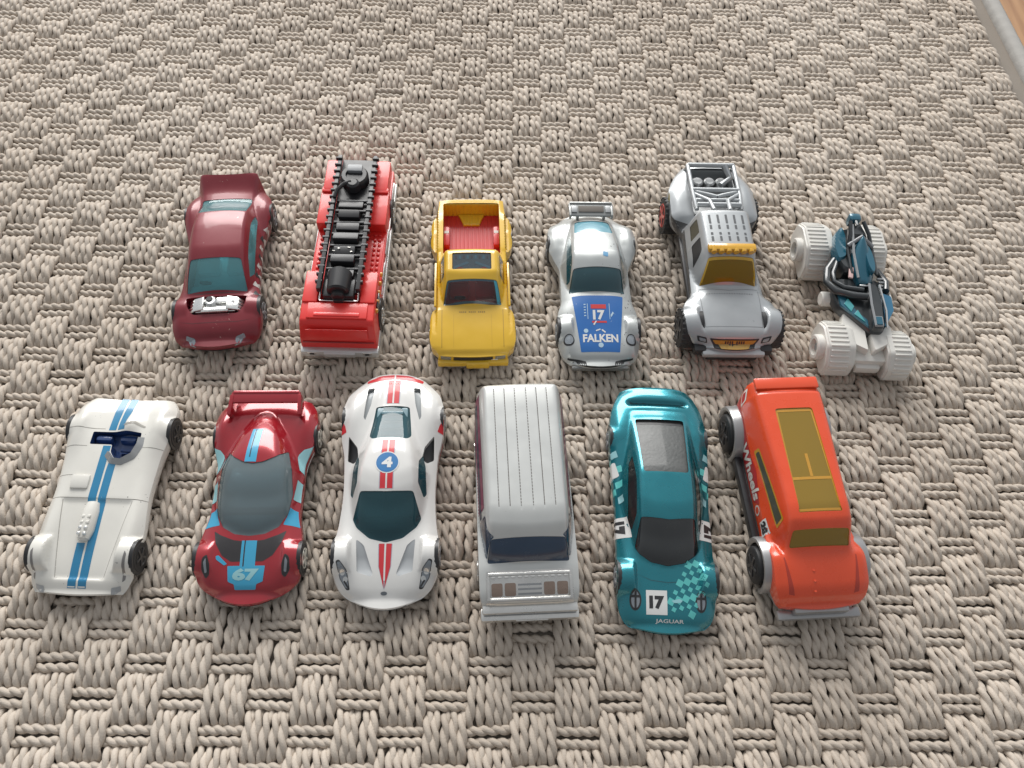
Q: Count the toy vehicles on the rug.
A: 12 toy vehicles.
